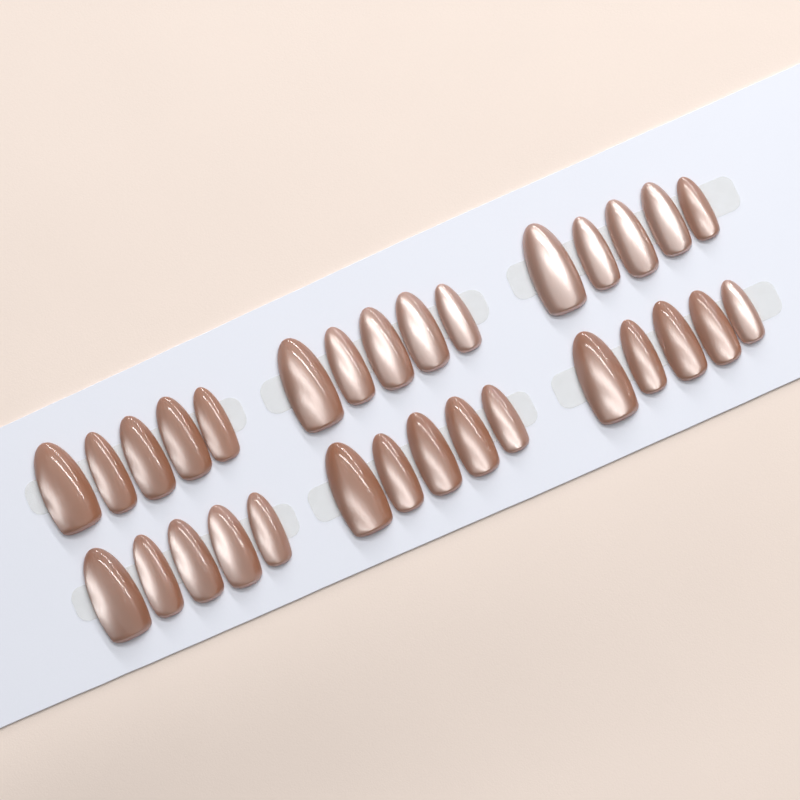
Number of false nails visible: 30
